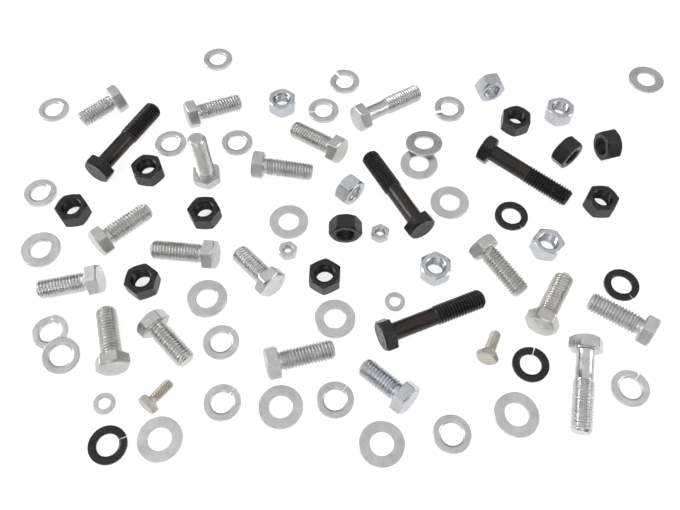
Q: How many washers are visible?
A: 33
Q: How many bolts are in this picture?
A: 24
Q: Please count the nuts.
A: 18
